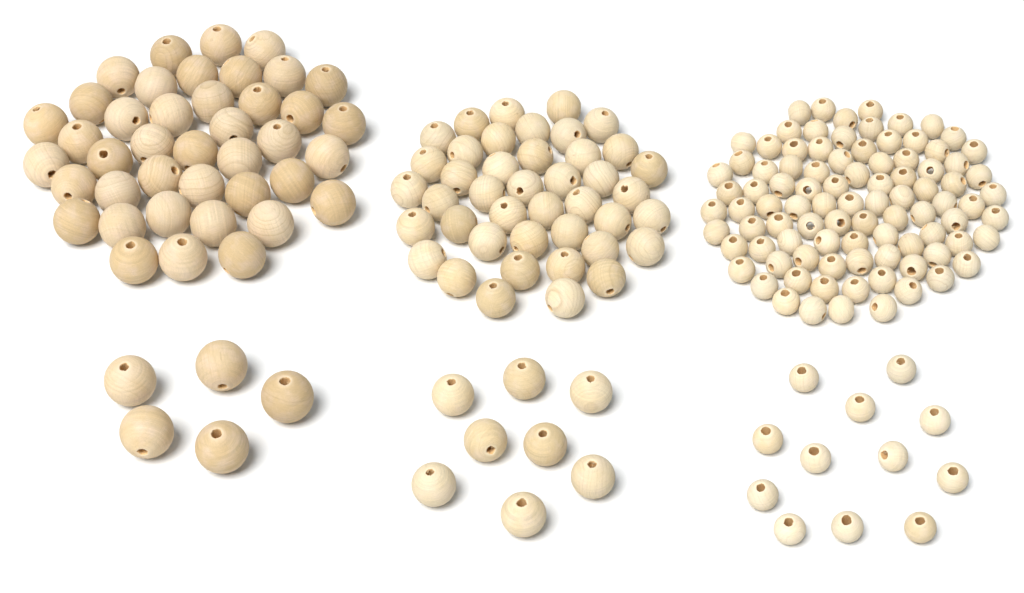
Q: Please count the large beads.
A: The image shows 46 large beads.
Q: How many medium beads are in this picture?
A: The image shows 50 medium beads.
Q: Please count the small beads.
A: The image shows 104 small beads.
